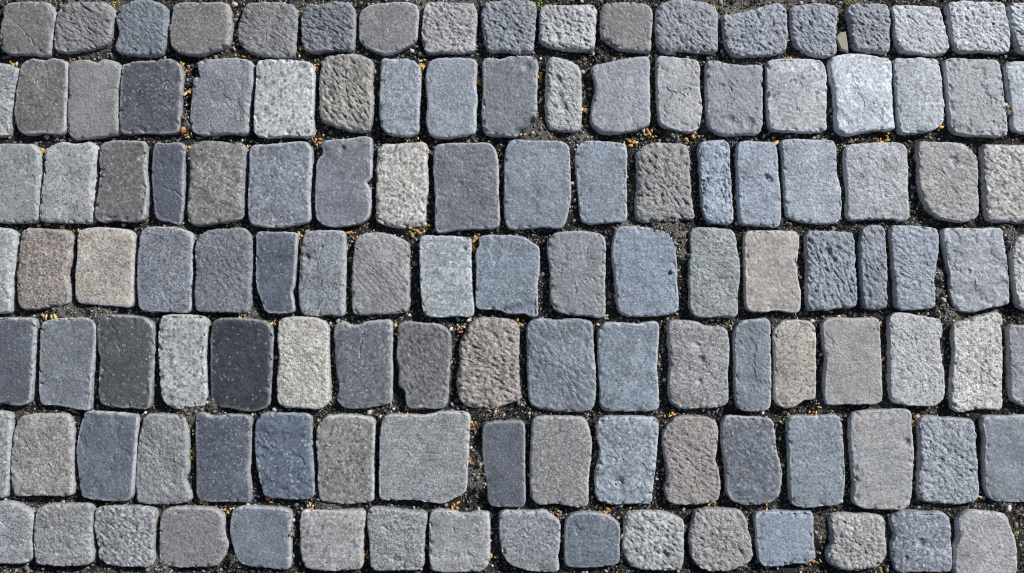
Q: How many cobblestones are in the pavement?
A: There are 125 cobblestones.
